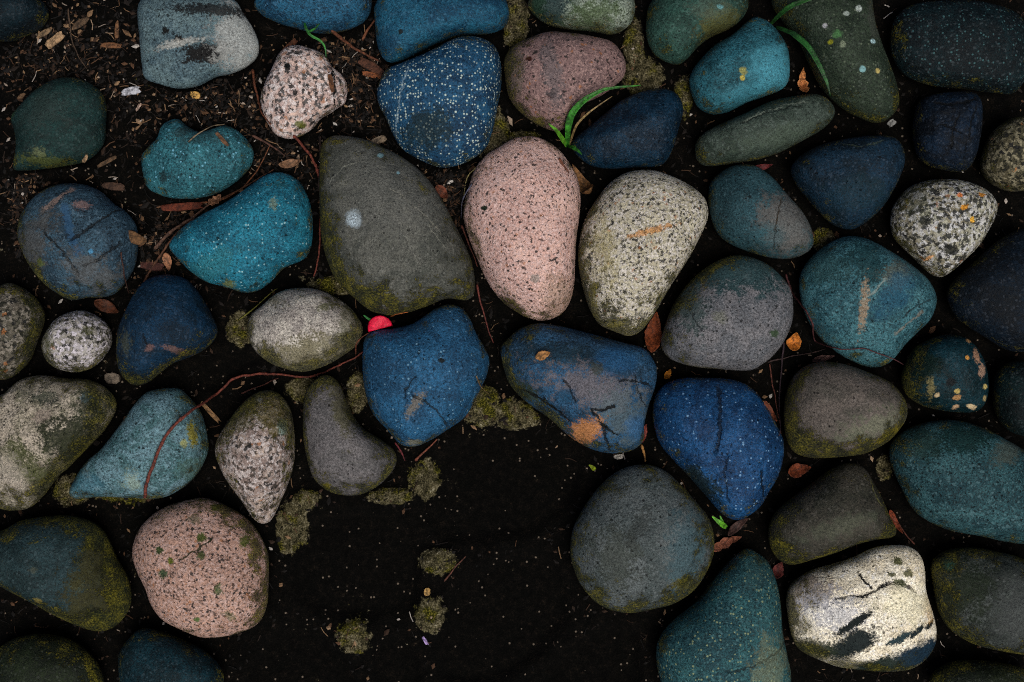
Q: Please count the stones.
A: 54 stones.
